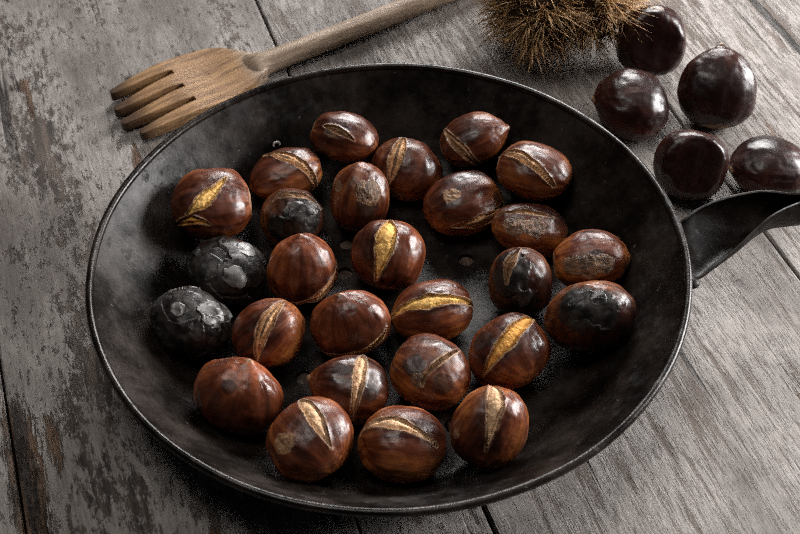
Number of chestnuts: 32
